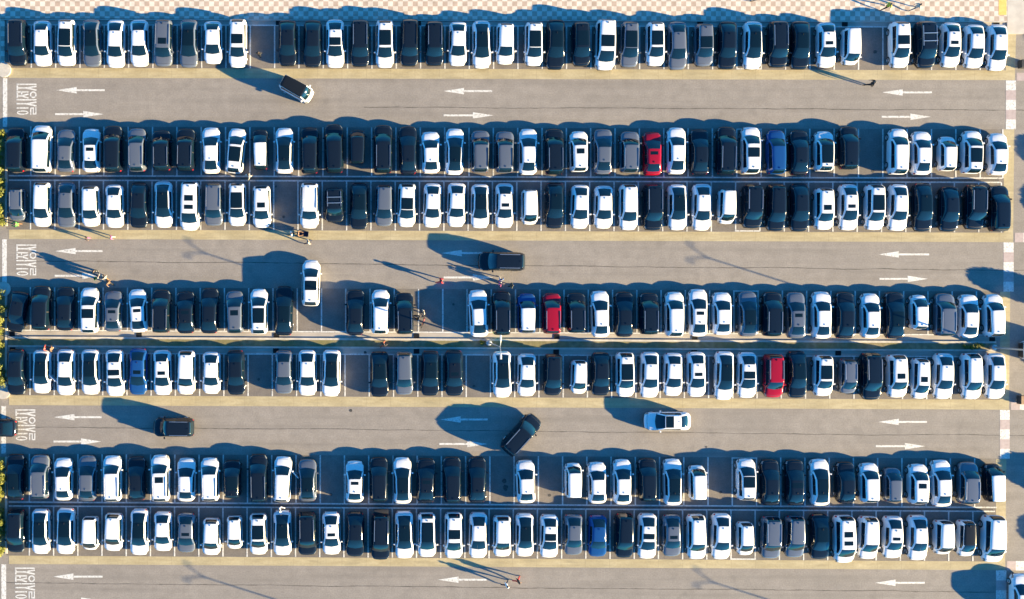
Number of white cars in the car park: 152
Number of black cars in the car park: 87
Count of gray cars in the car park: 34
